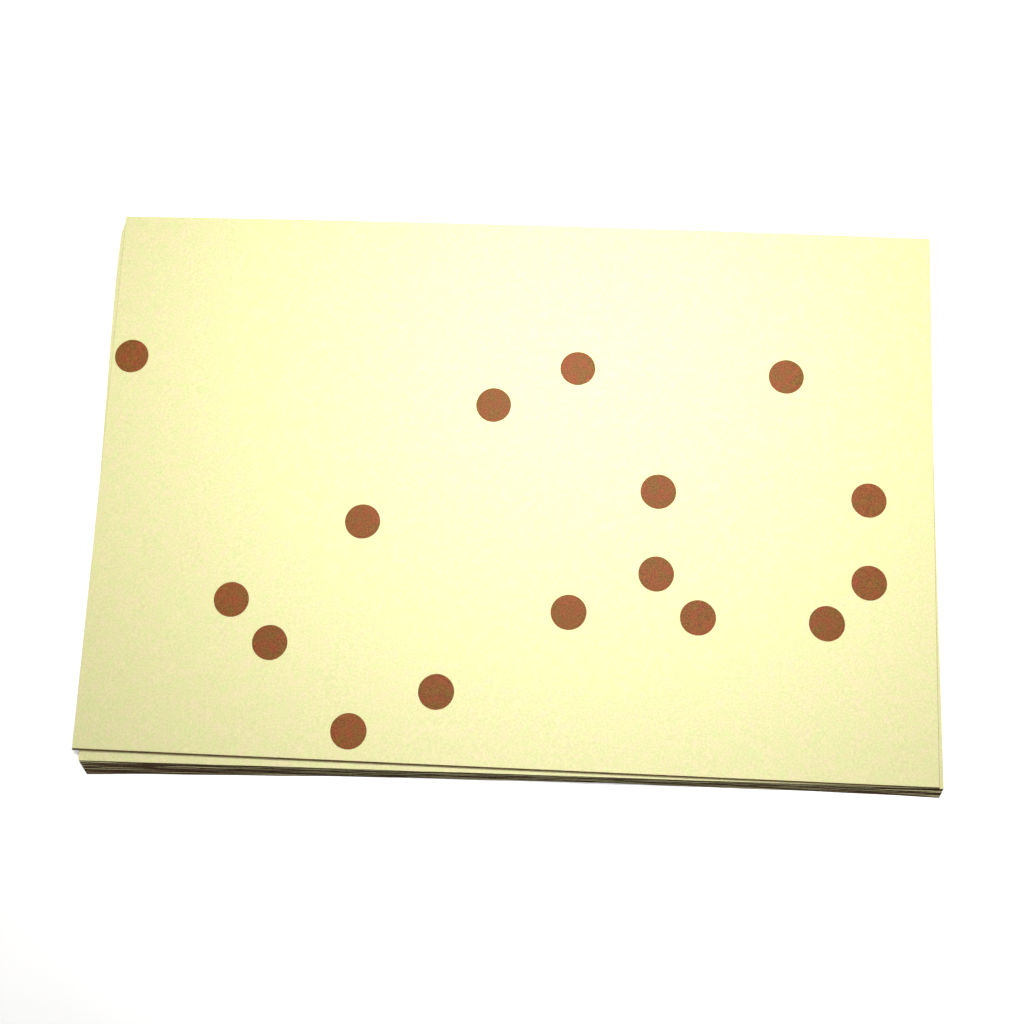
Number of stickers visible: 16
